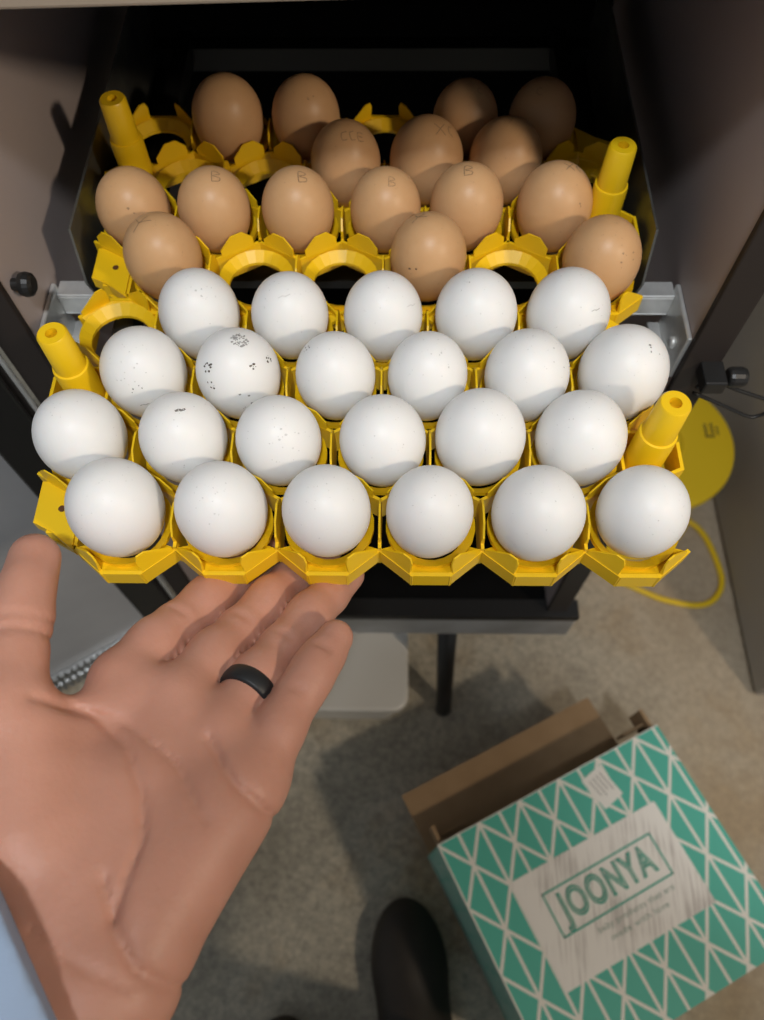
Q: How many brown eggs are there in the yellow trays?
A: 16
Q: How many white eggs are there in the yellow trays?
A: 23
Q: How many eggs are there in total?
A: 39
